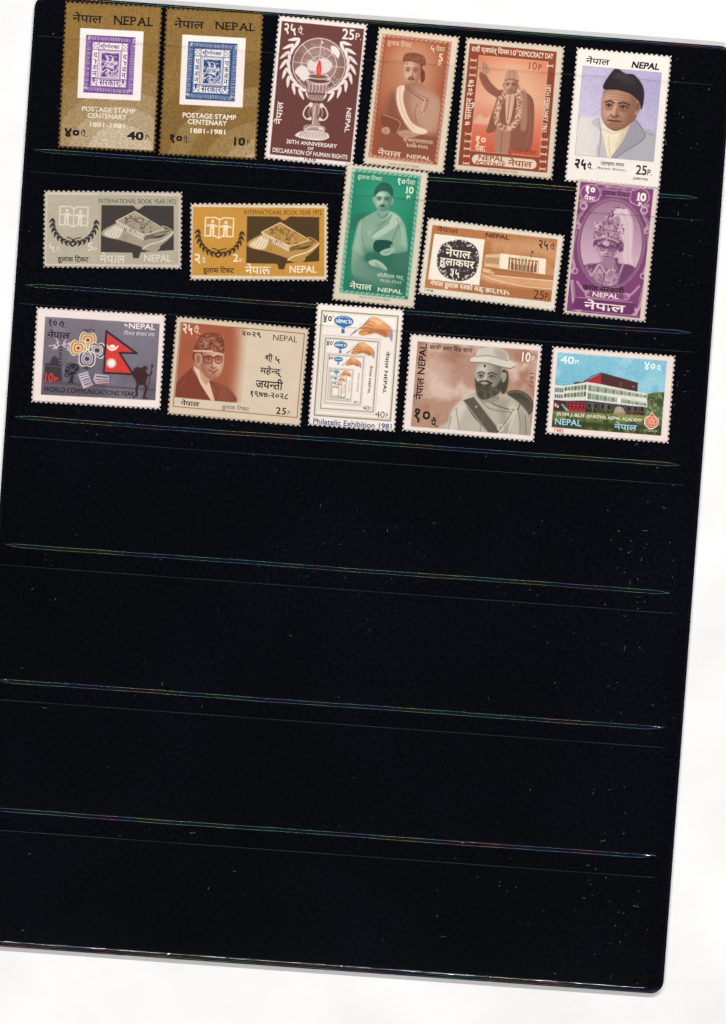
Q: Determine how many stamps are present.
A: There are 16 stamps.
